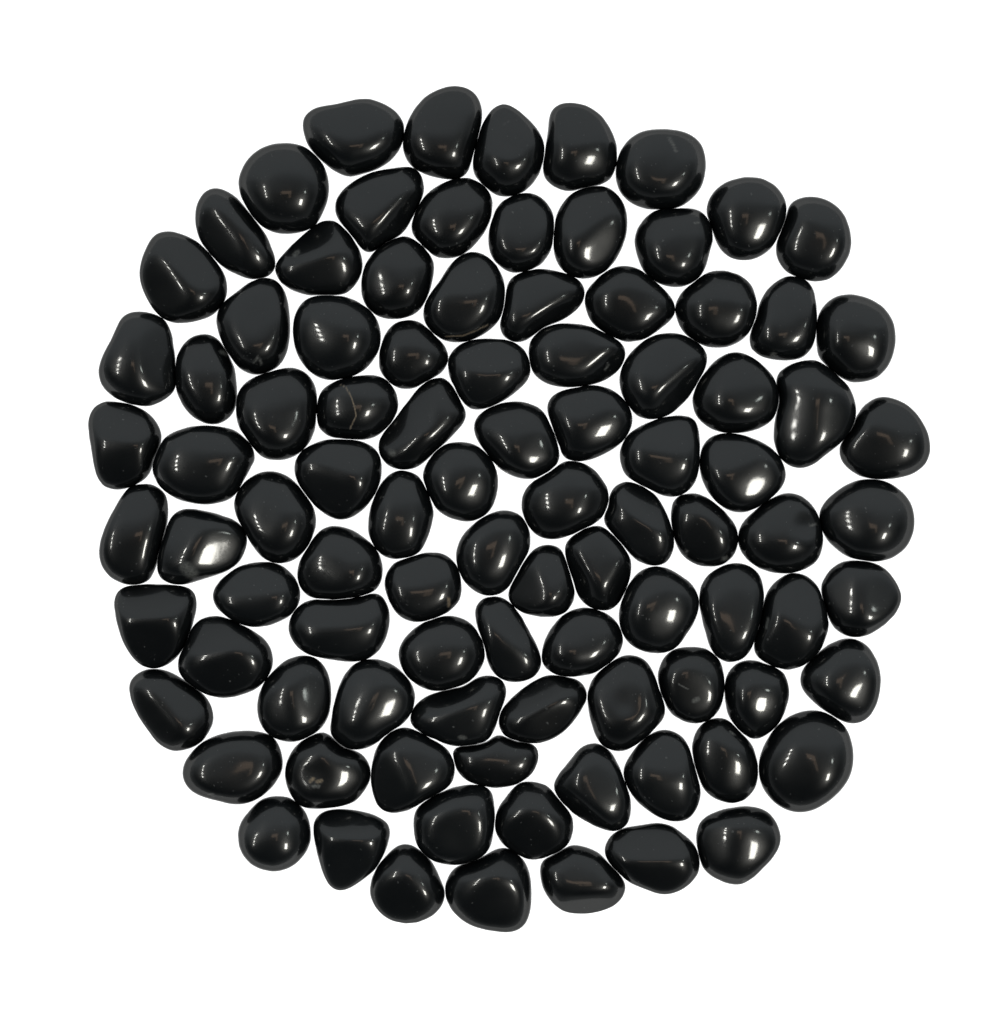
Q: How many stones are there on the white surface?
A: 96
